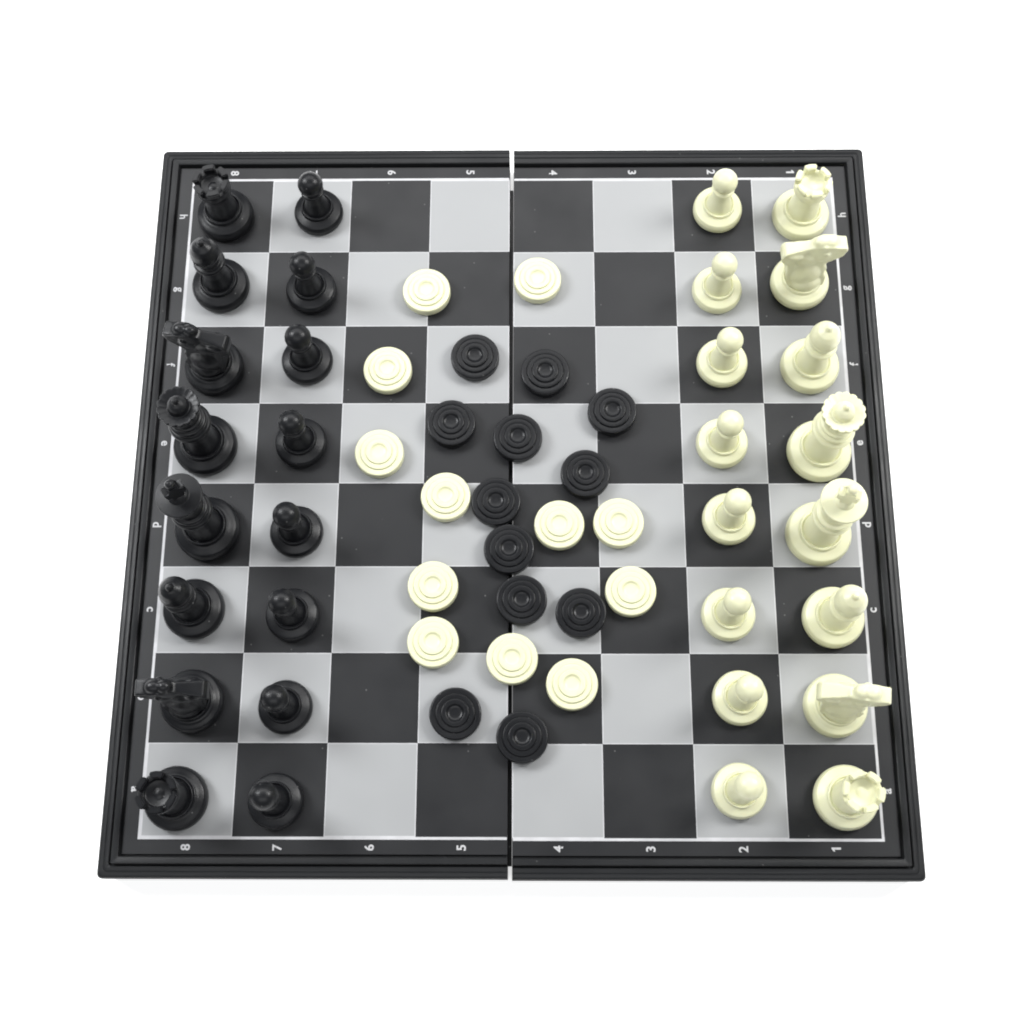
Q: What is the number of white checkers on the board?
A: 12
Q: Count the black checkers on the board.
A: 12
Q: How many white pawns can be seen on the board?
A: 8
